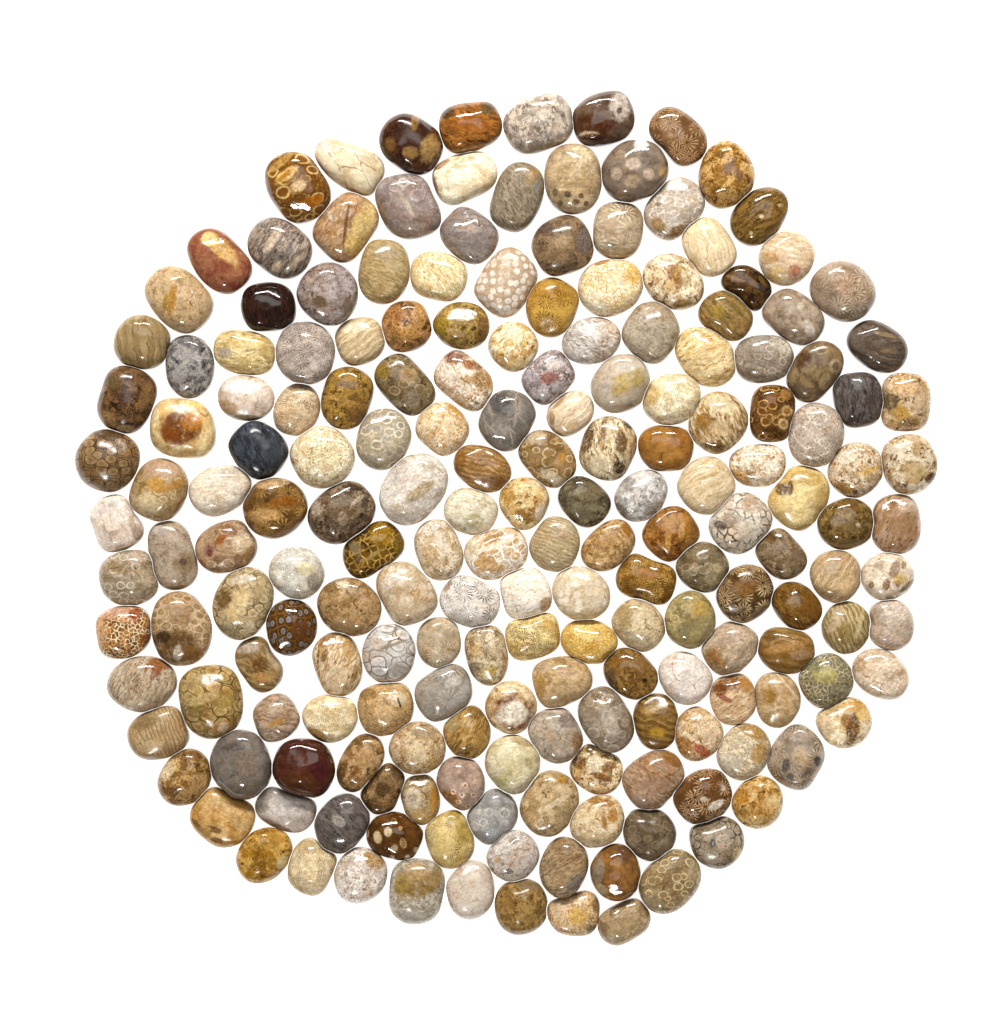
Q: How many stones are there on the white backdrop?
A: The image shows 191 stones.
